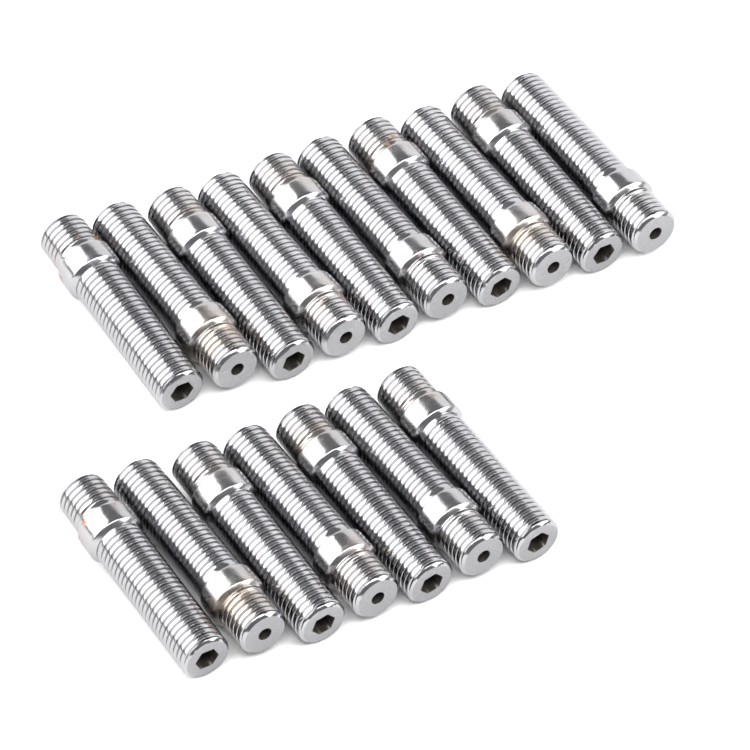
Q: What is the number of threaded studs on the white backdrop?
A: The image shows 17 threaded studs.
